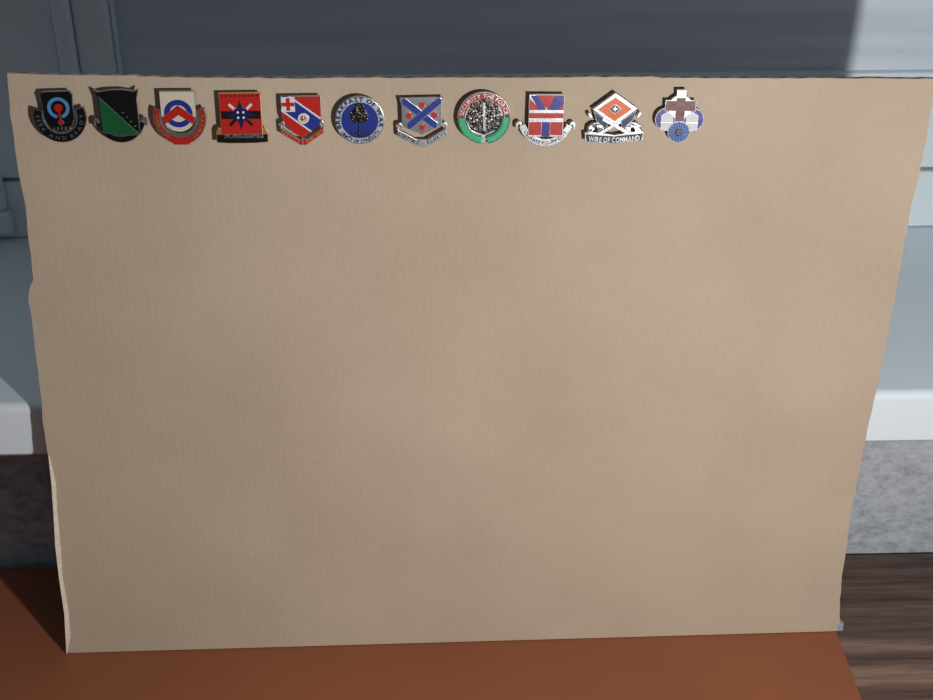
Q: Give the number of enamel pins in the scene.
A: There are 11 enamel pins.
